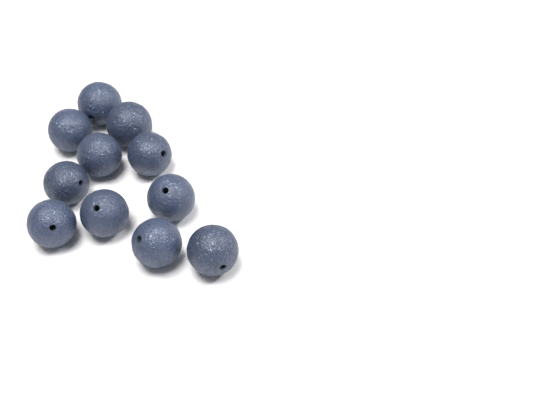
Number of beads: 11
